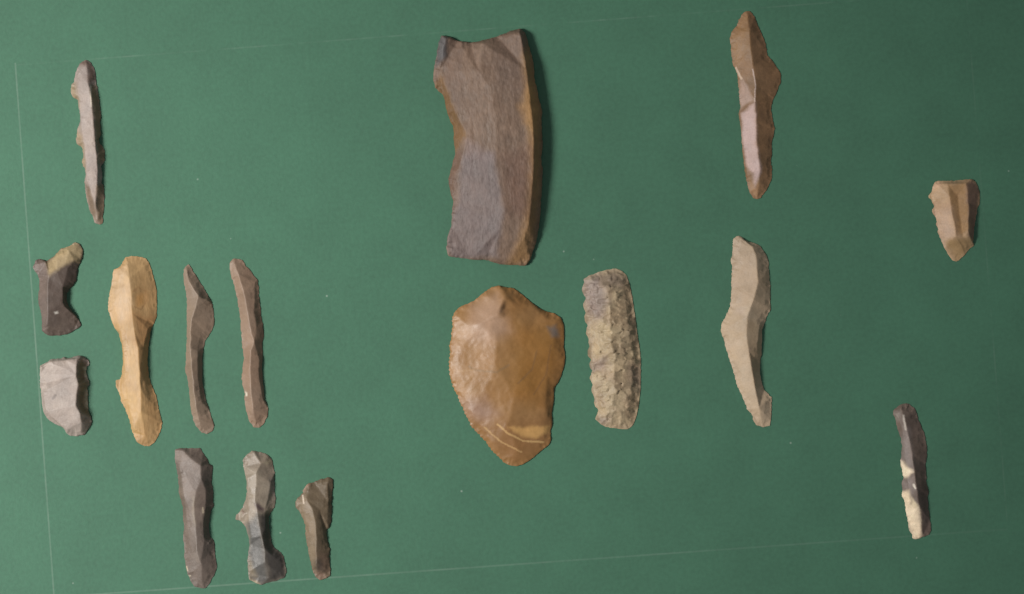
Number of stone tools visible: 16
